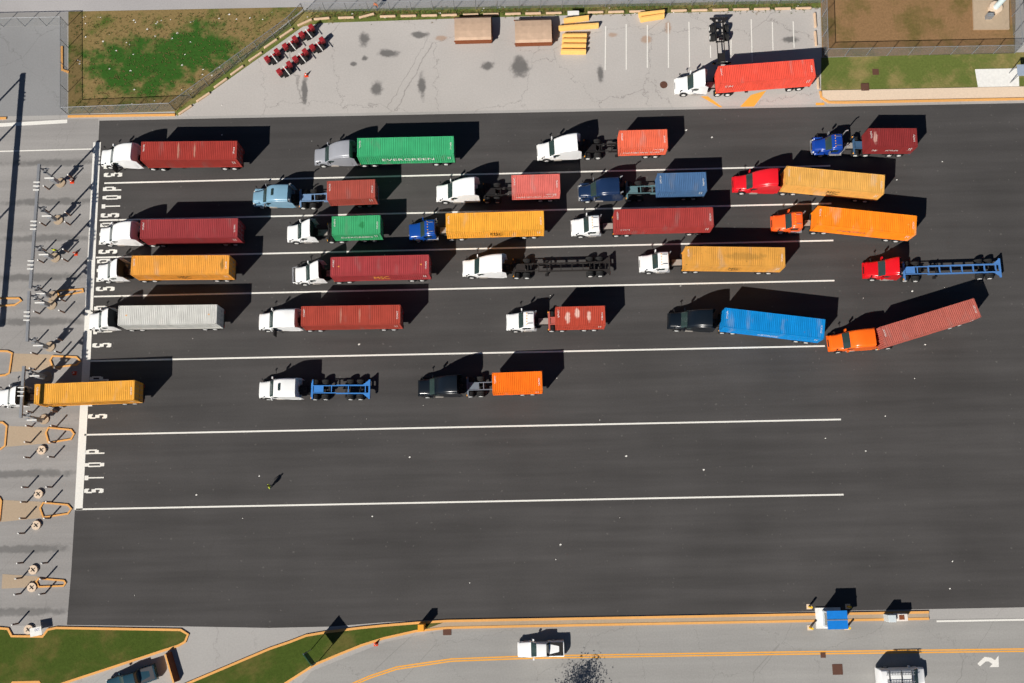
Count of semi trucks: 27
